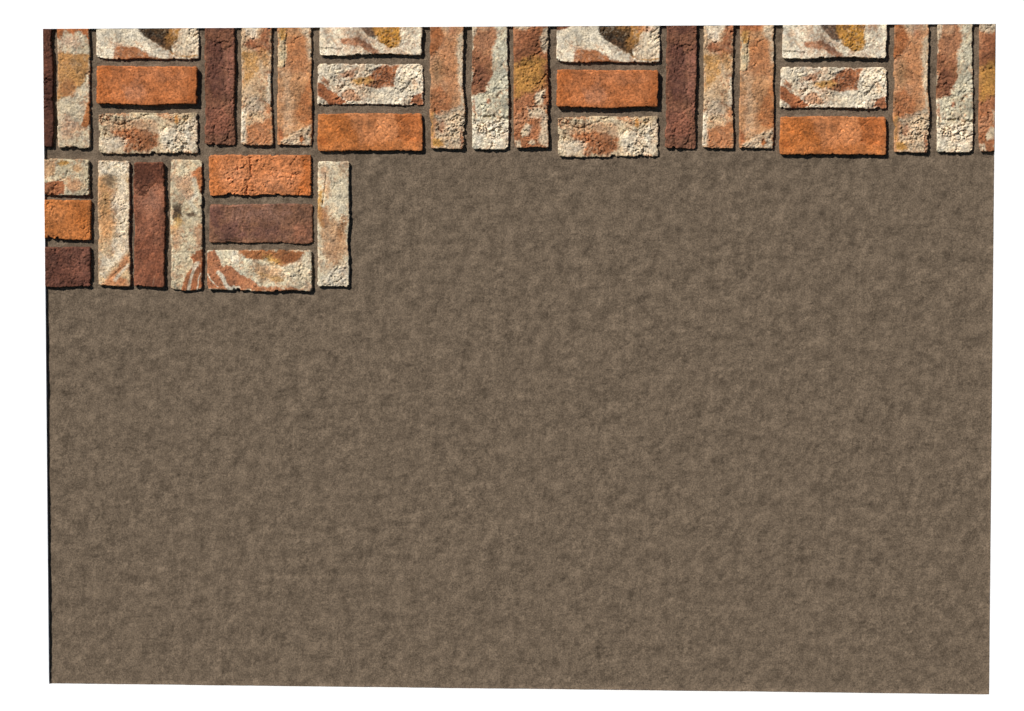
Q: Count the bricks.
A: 36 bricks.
